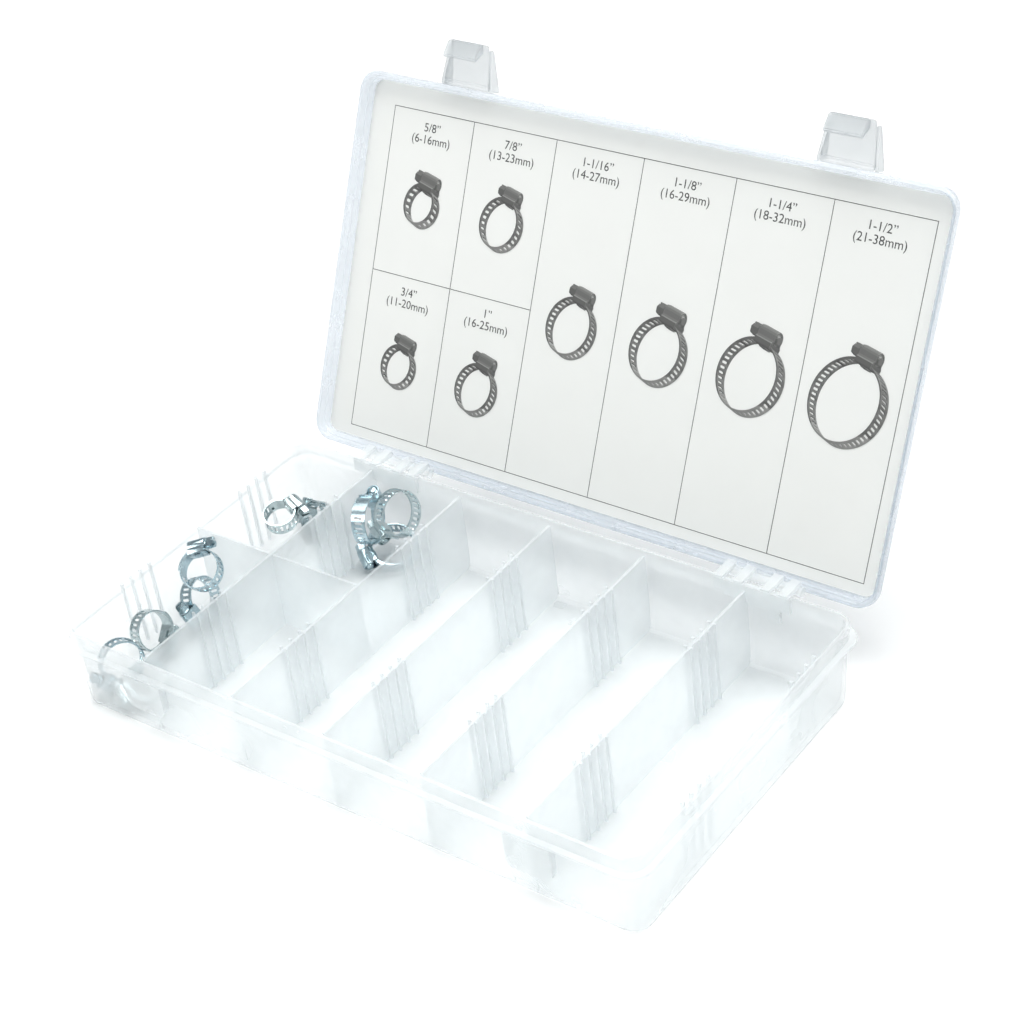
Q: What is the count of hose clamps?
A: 10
